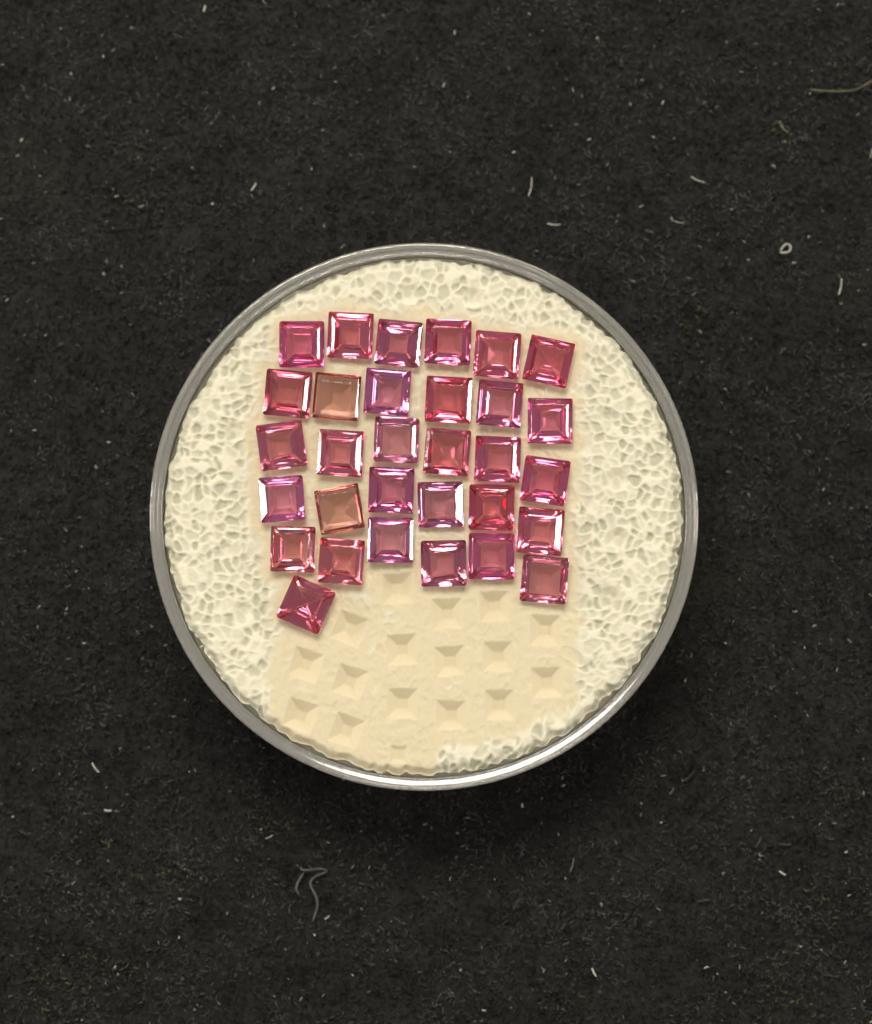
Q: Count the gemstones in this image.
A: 31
